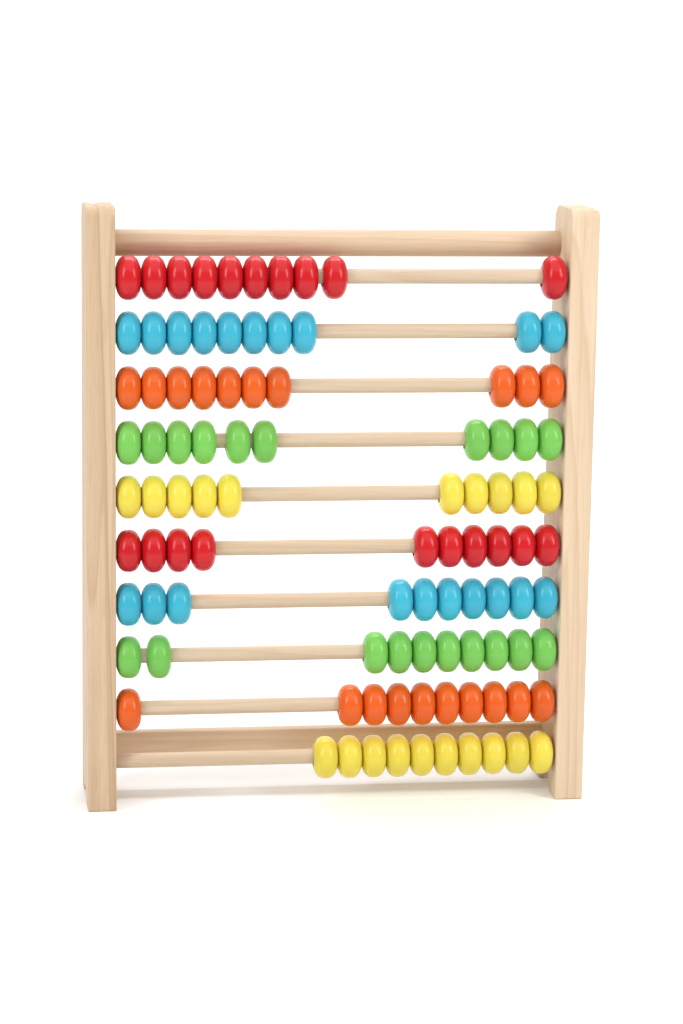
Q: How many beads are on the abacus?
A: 100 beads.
